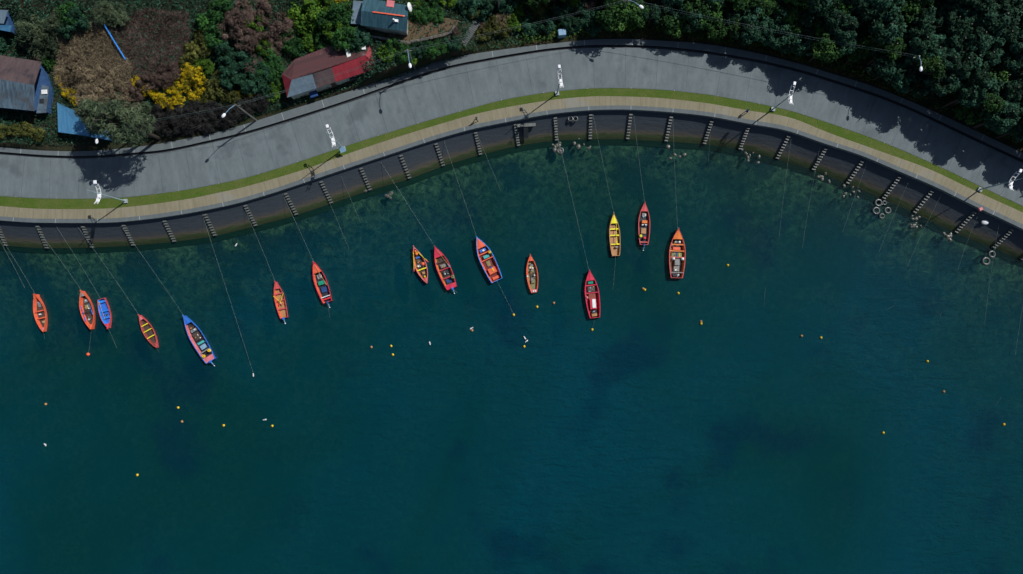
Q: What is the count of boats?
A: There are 15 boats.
